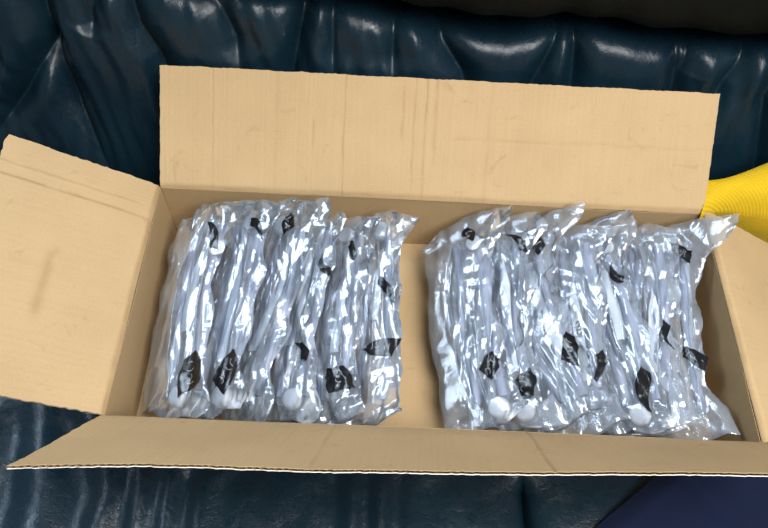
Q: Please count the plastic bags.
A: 13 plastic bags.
